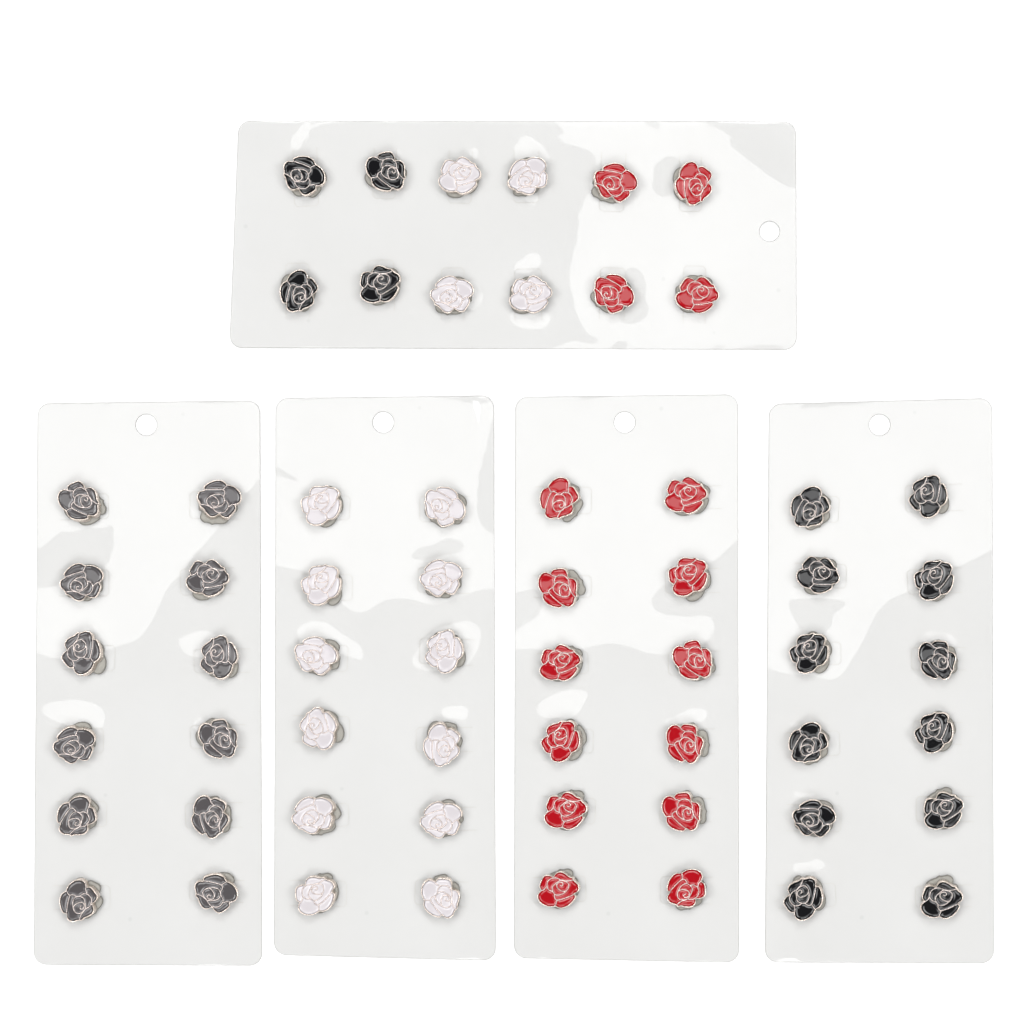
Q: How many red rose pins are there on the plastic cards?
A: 16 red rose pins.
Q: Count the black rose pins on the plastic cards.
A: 16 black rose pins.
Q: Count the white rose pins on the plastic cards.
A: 16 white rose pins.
